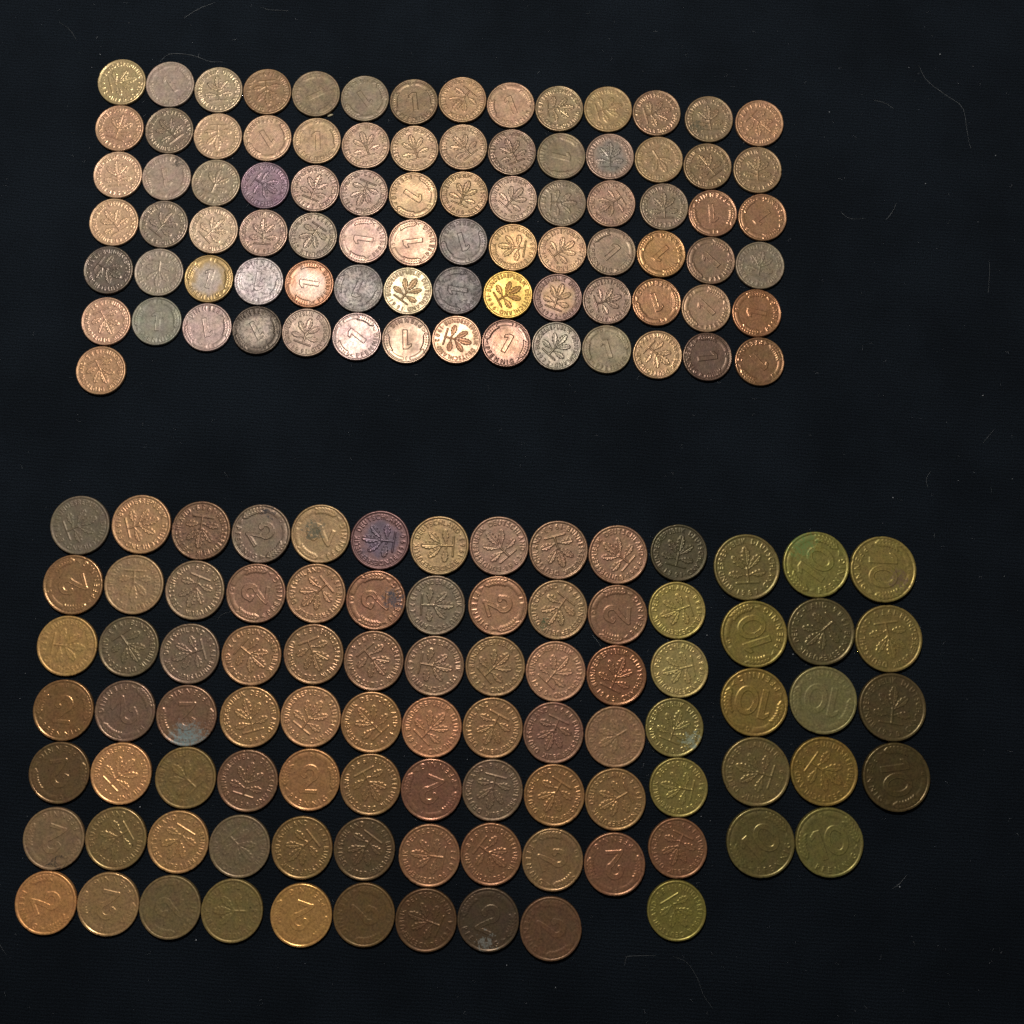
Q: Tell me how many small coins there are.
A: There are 85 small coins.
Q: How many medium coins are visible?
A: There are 76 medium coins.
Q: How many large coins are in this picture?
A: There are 14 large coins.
